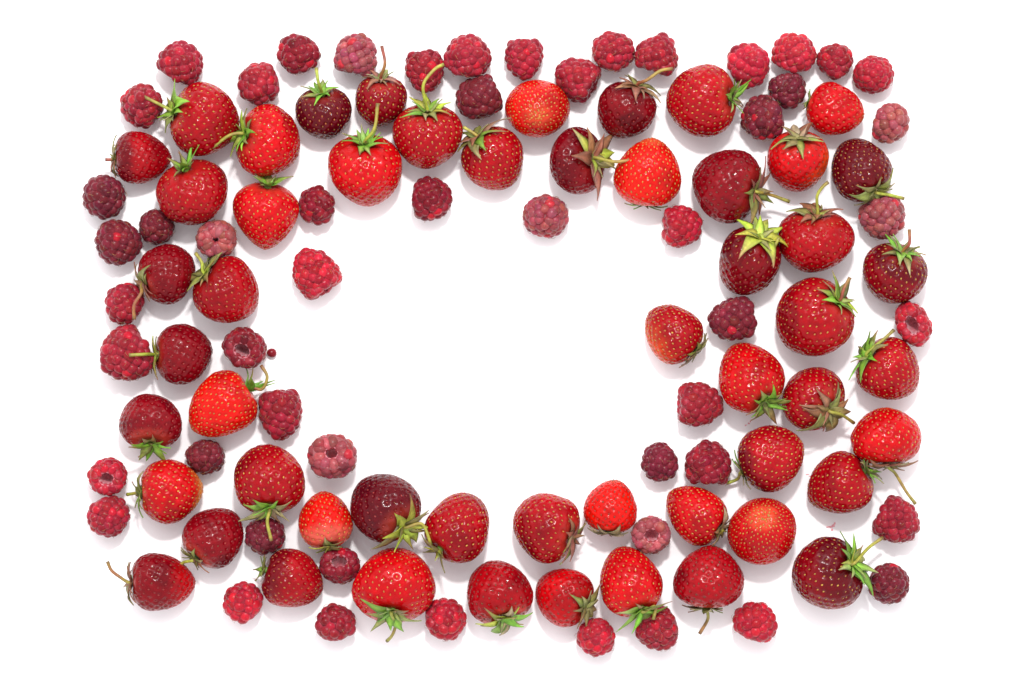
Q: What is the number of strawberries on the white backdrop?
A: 53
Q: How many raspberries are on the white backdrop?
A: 53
